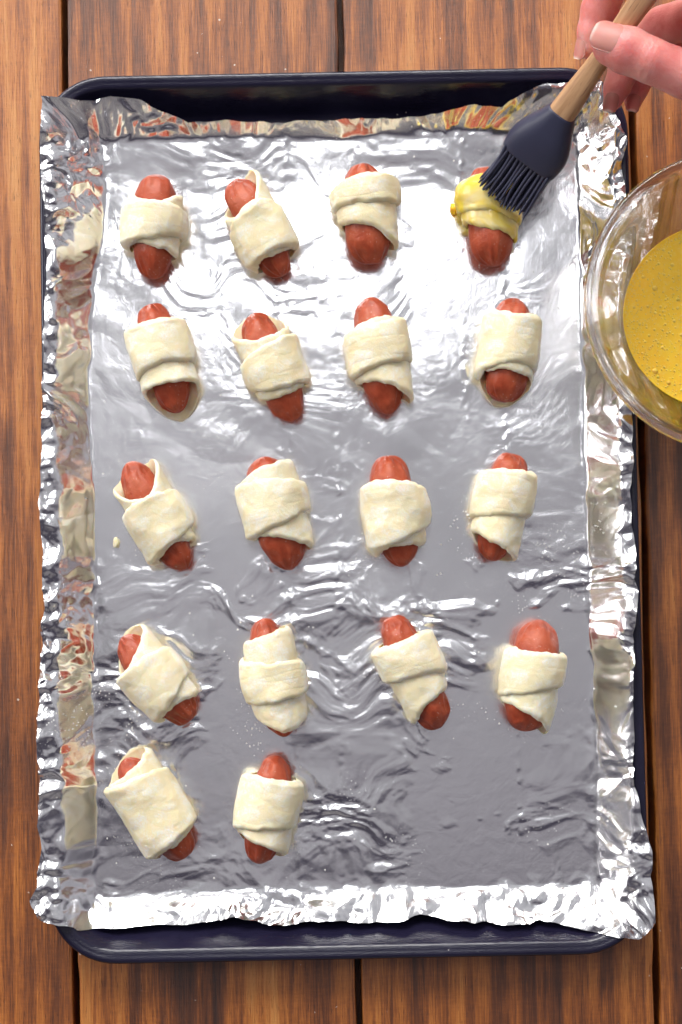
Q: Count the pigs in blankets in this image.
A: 18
